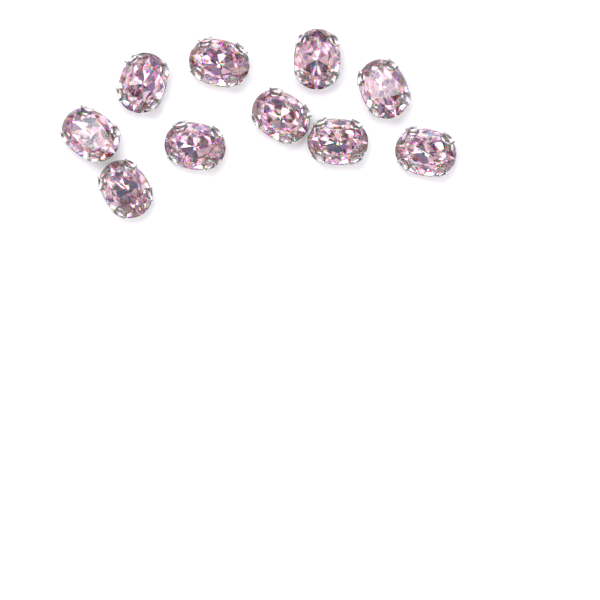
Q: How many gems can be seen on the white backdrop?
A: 10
